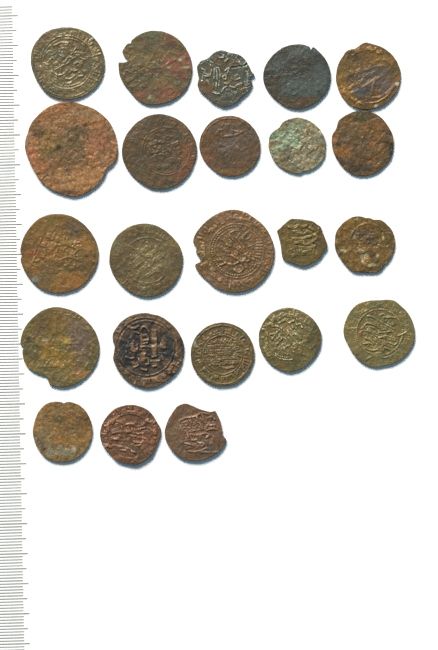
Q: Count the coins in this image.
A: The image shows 23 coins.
